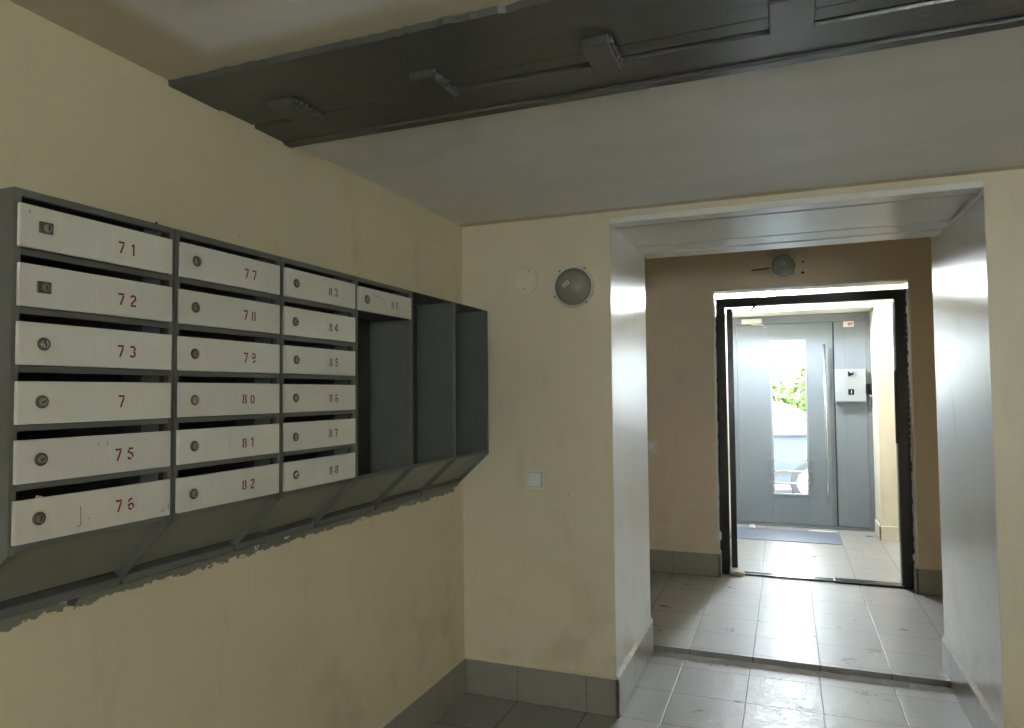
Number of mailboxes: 19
